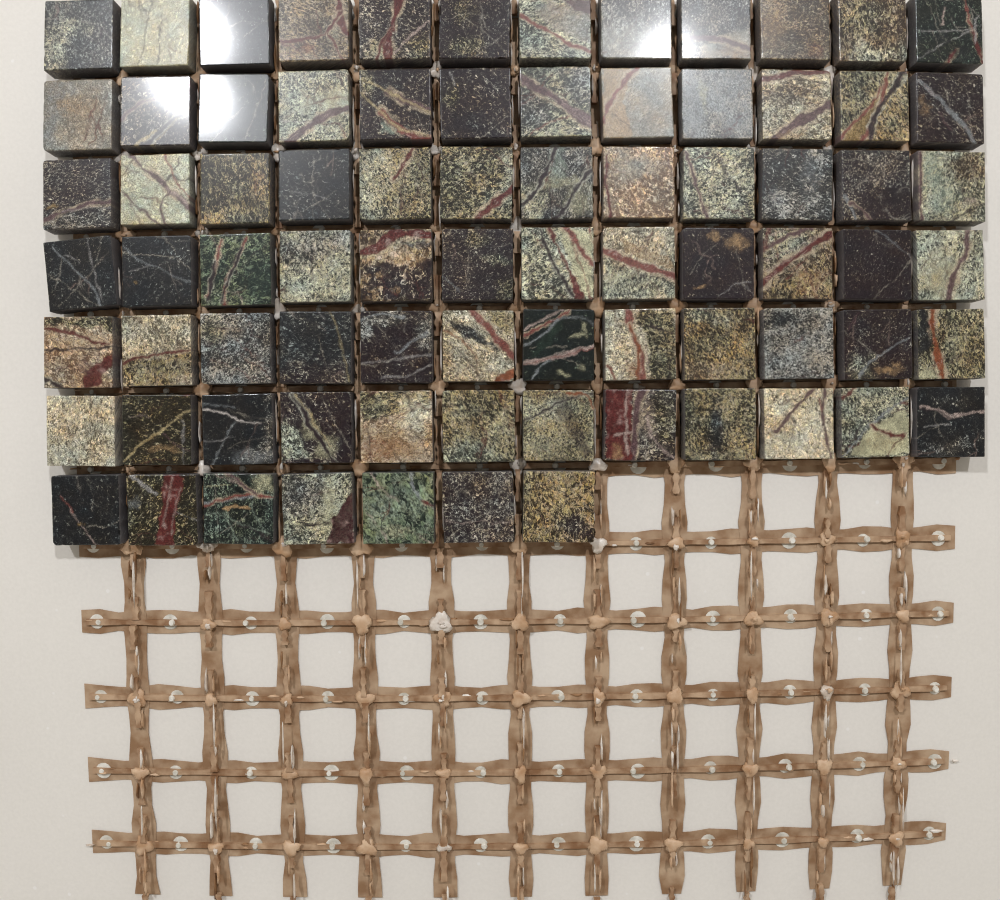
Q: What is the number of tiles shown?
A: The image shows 79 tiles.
